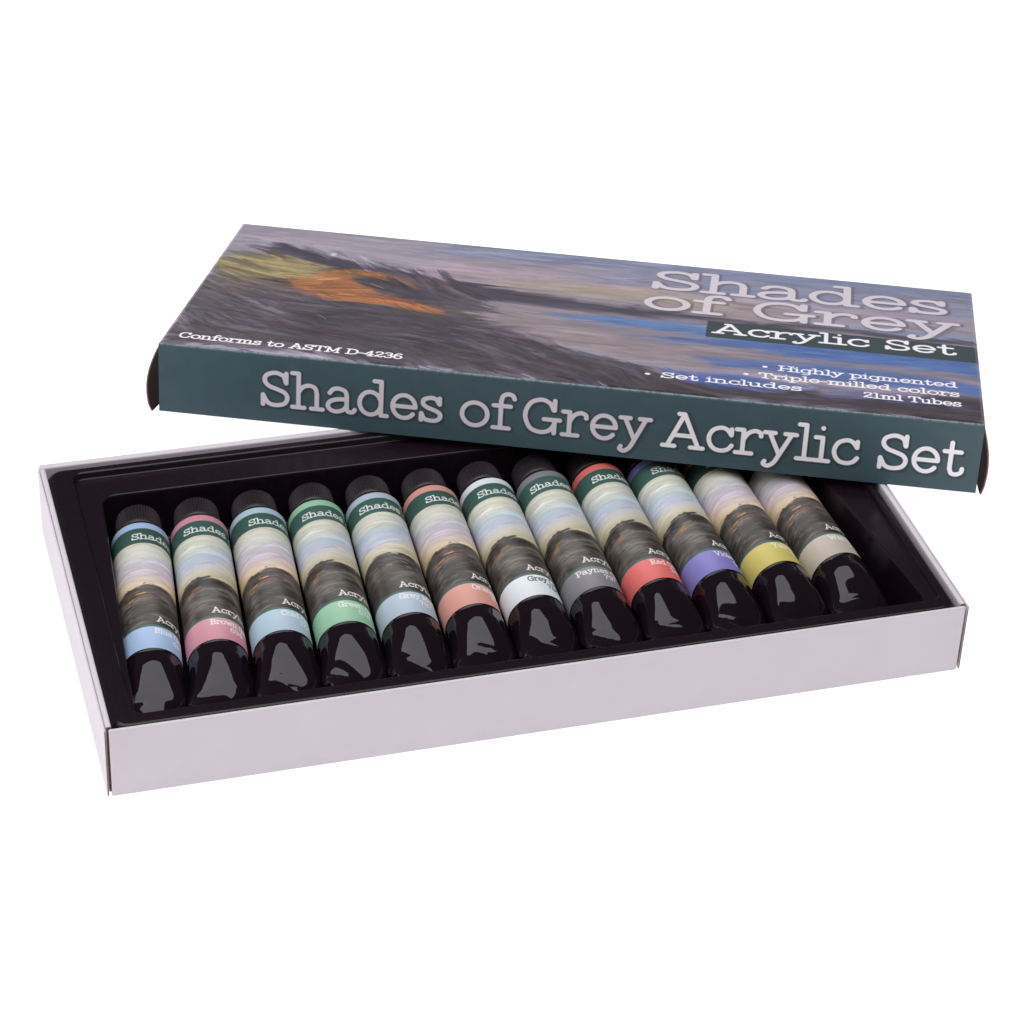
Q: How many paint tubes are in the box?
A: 12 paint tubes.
